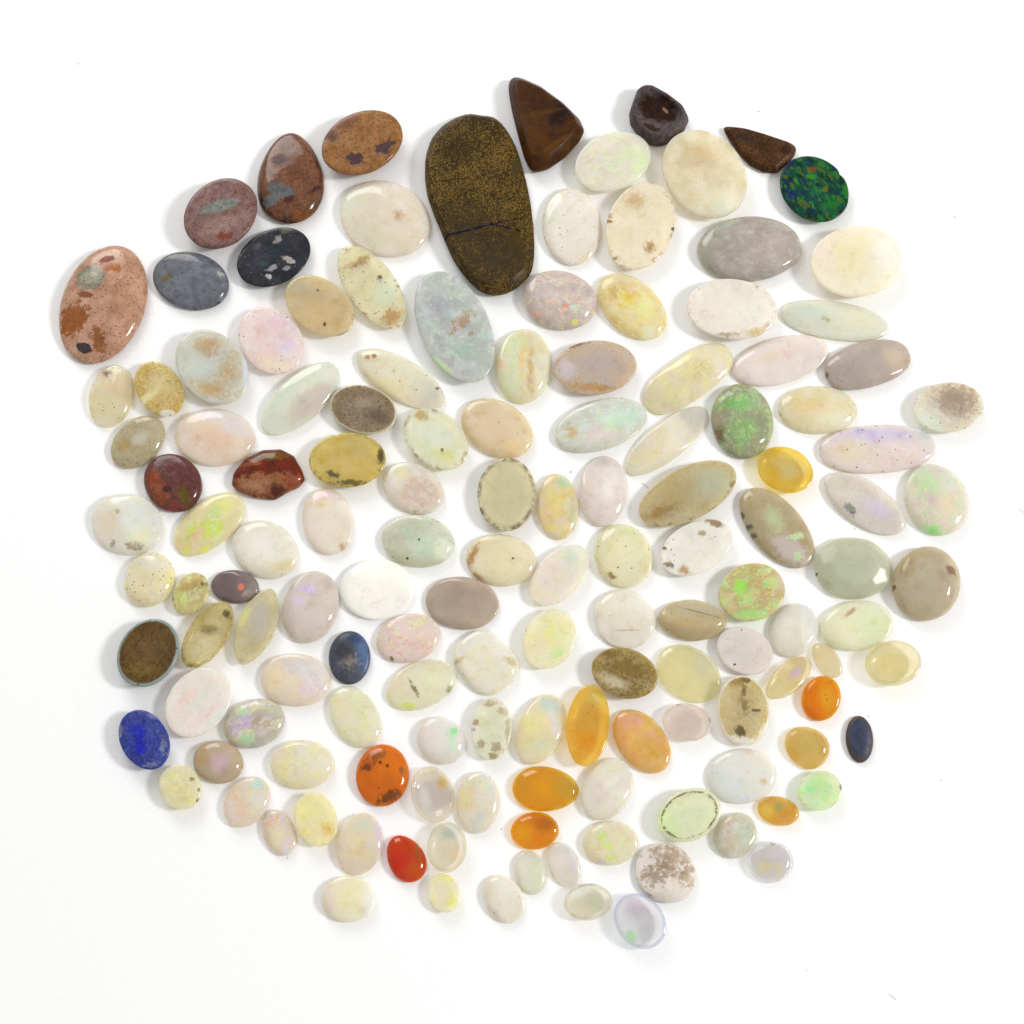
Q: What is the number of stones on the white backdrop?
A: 140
